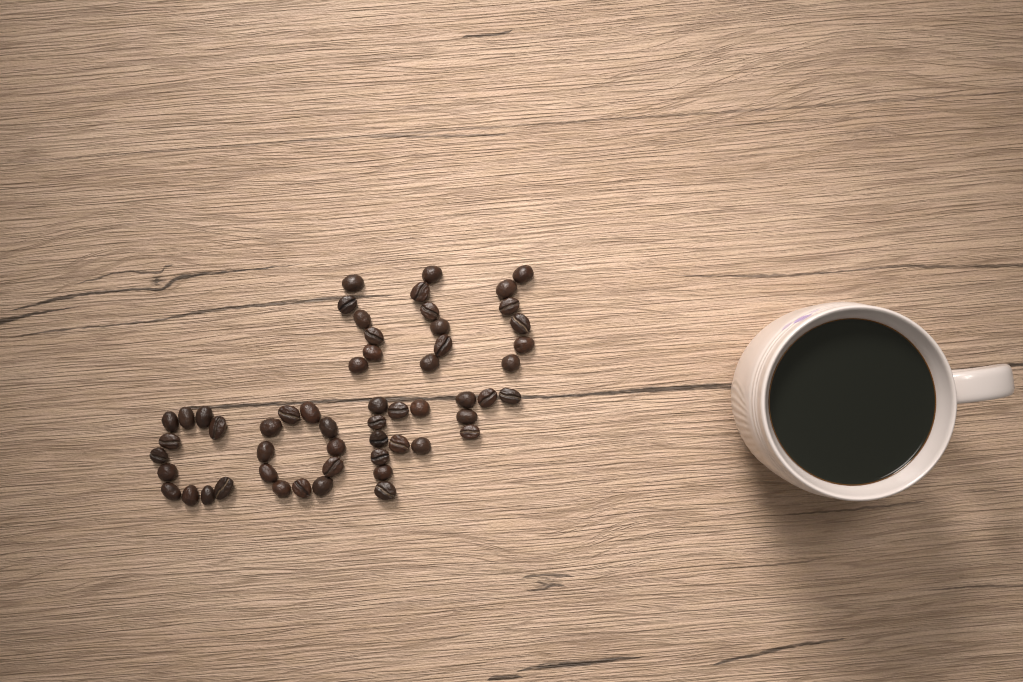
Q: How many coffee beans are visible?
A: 55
